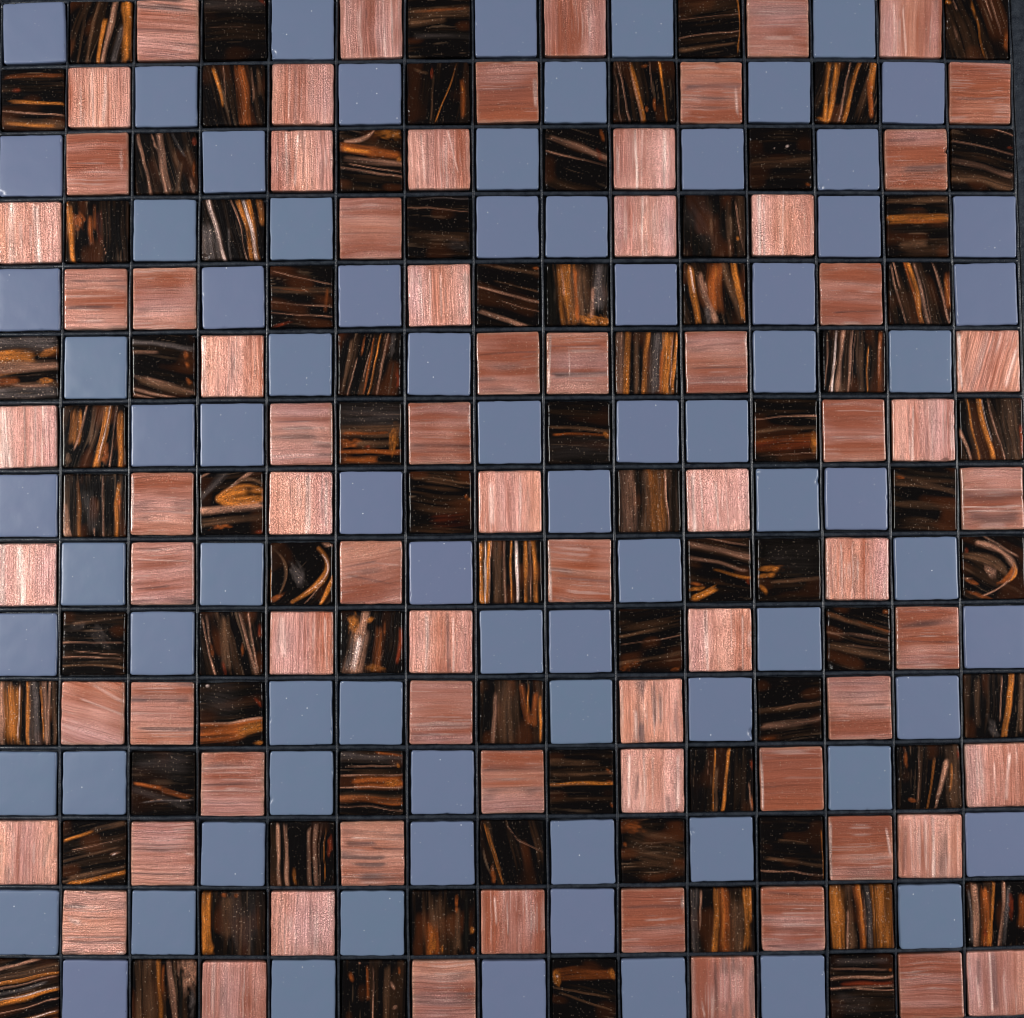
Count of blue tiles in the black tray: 78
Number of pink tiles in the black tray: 72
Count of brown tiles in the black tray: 75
